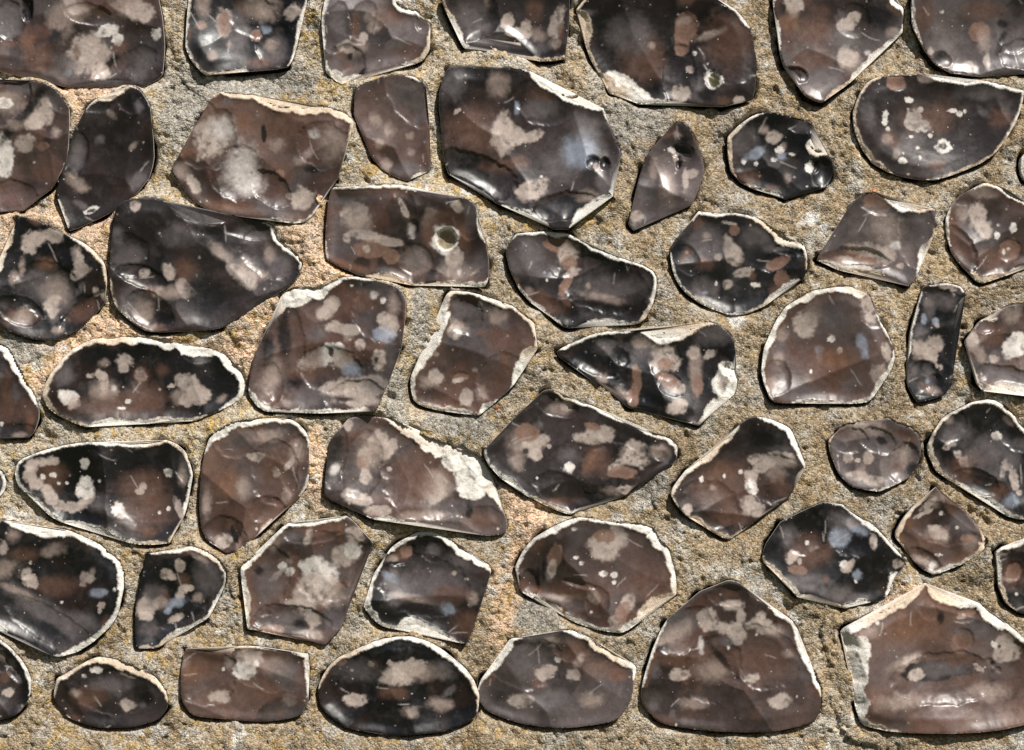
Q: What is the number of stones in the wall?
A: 54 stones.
